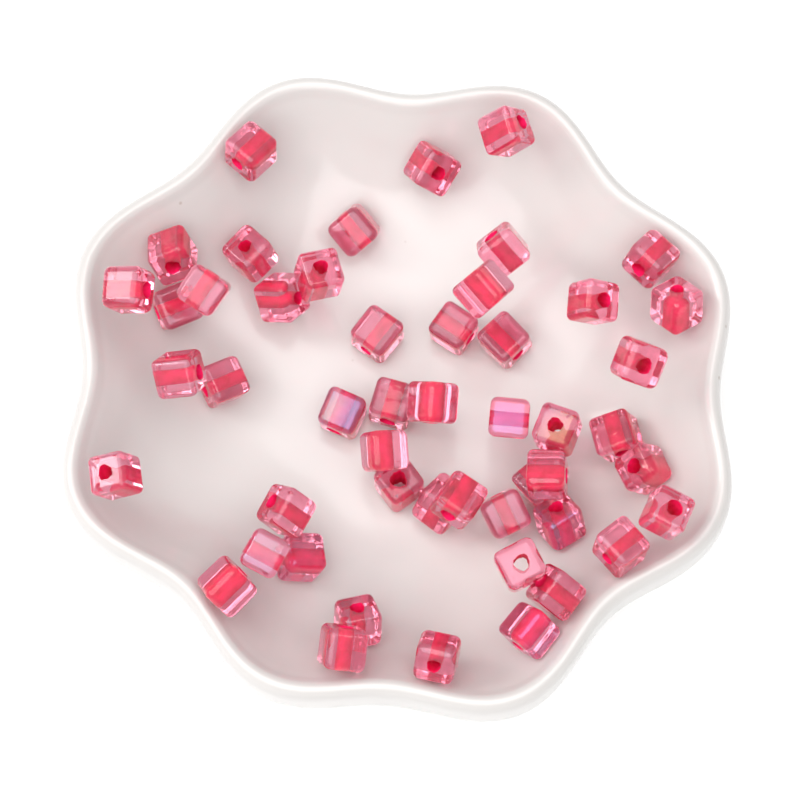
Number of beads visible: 50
